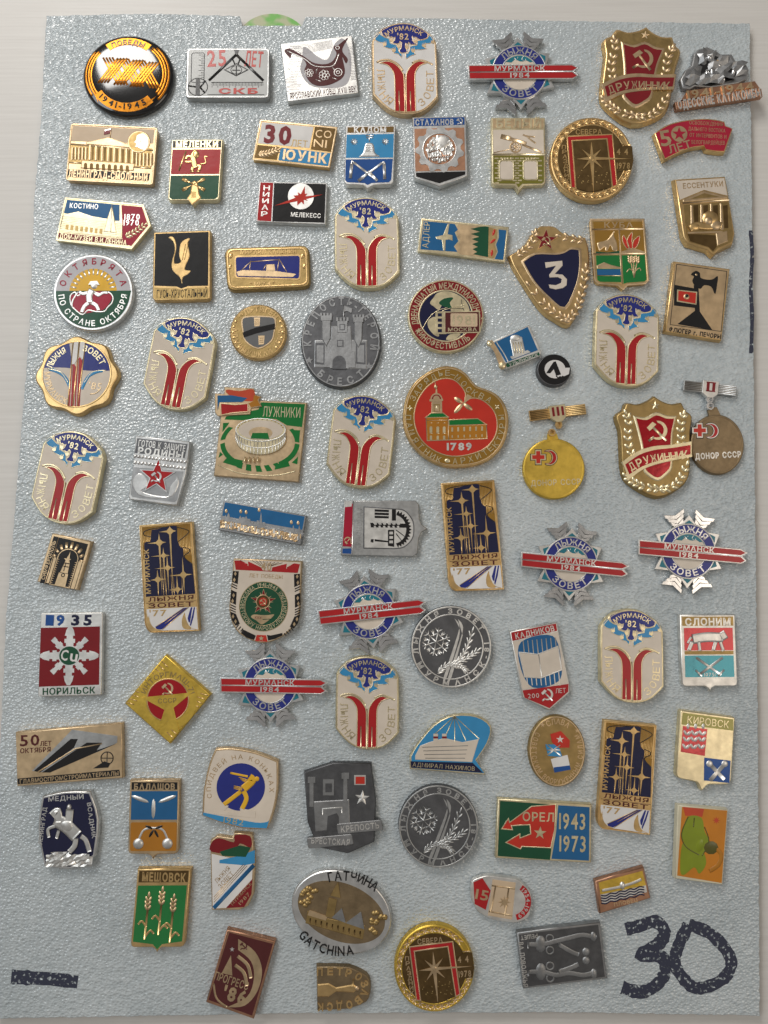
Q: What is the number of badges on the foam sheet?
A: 80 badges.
